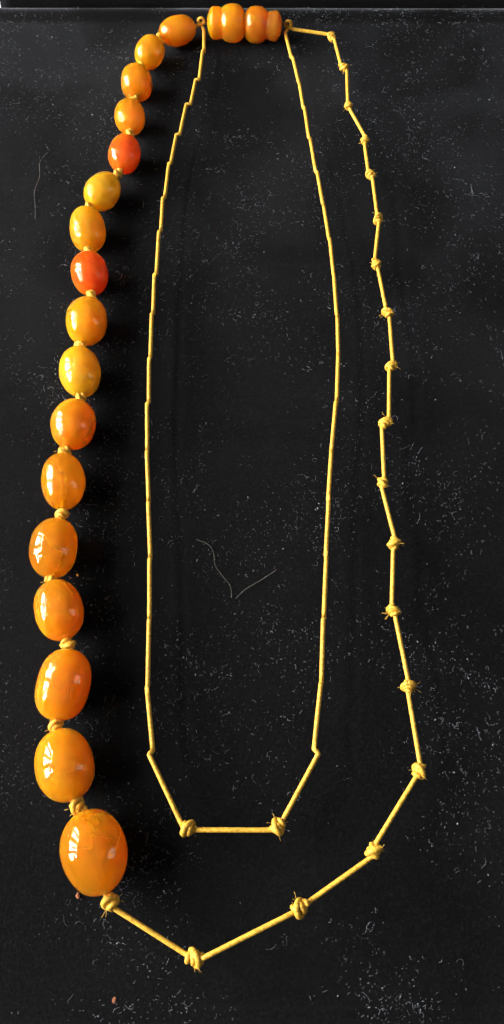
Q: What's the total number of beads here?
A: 17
